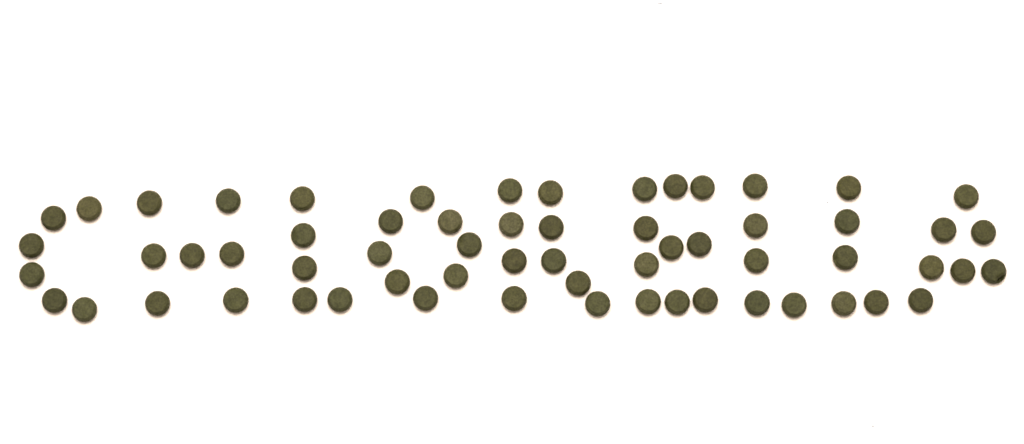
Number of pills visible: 62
